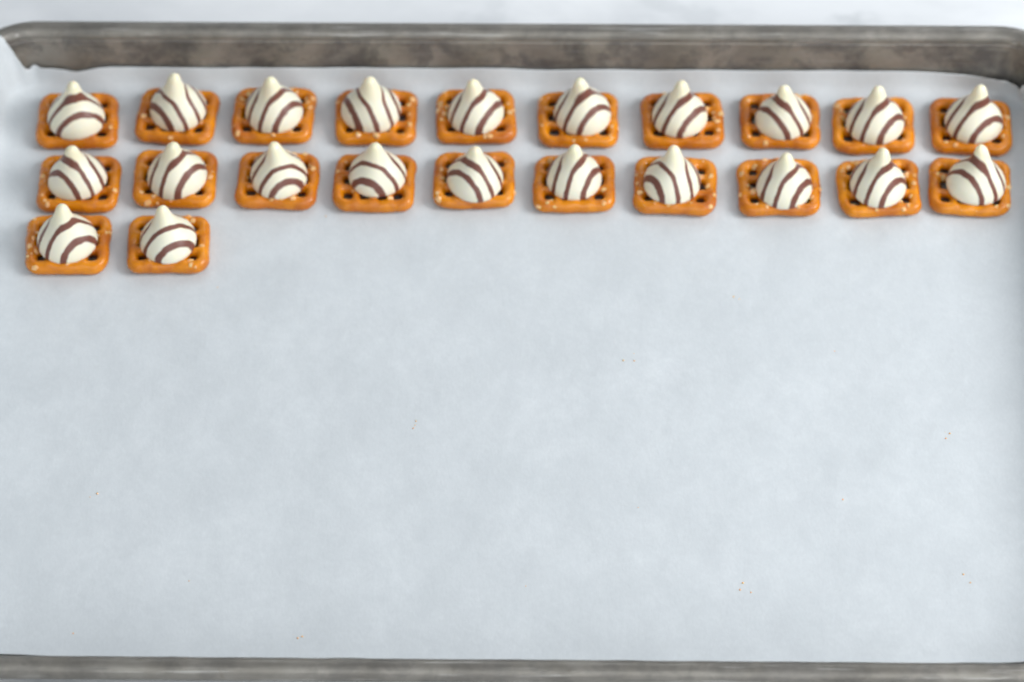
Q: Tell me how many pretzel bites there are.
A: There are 22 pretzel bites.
